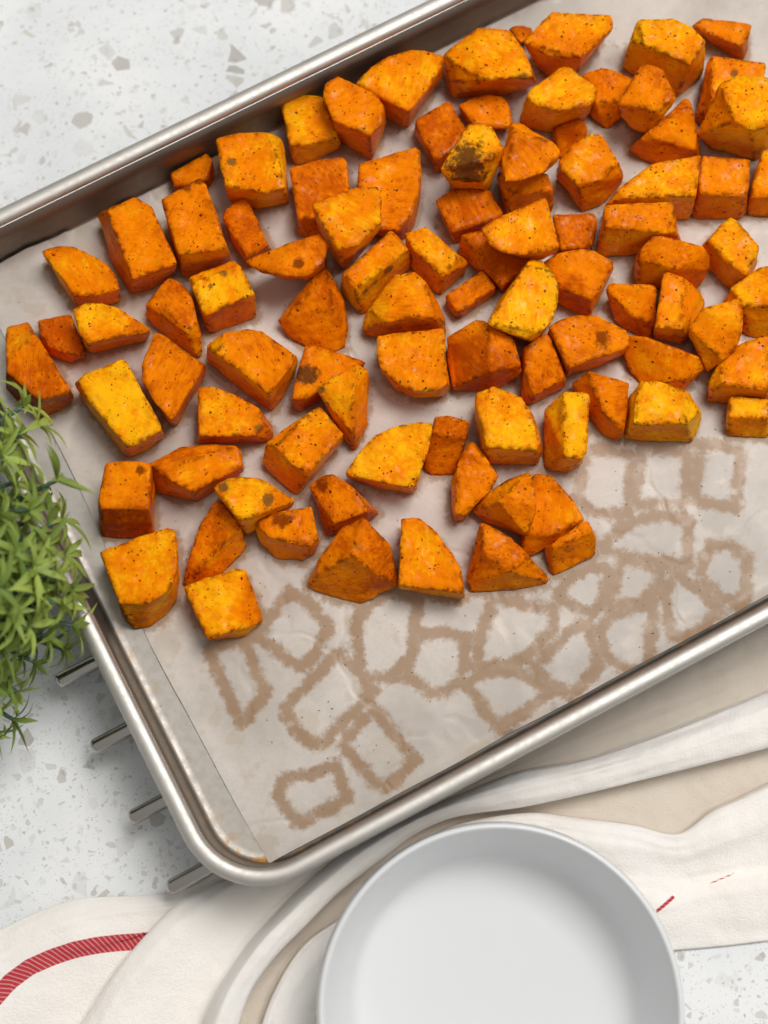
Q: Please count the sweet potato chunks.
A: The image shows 92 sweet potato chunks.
